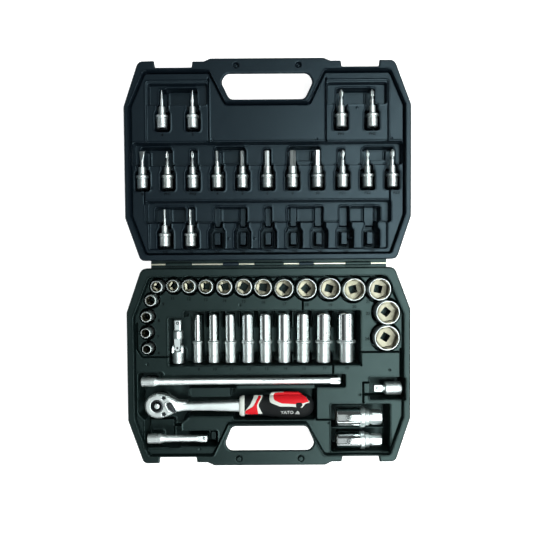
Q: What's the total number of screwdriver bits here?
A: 17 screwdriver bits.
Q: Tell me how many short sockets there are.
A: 18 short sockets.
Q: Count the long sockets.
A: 11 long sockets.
